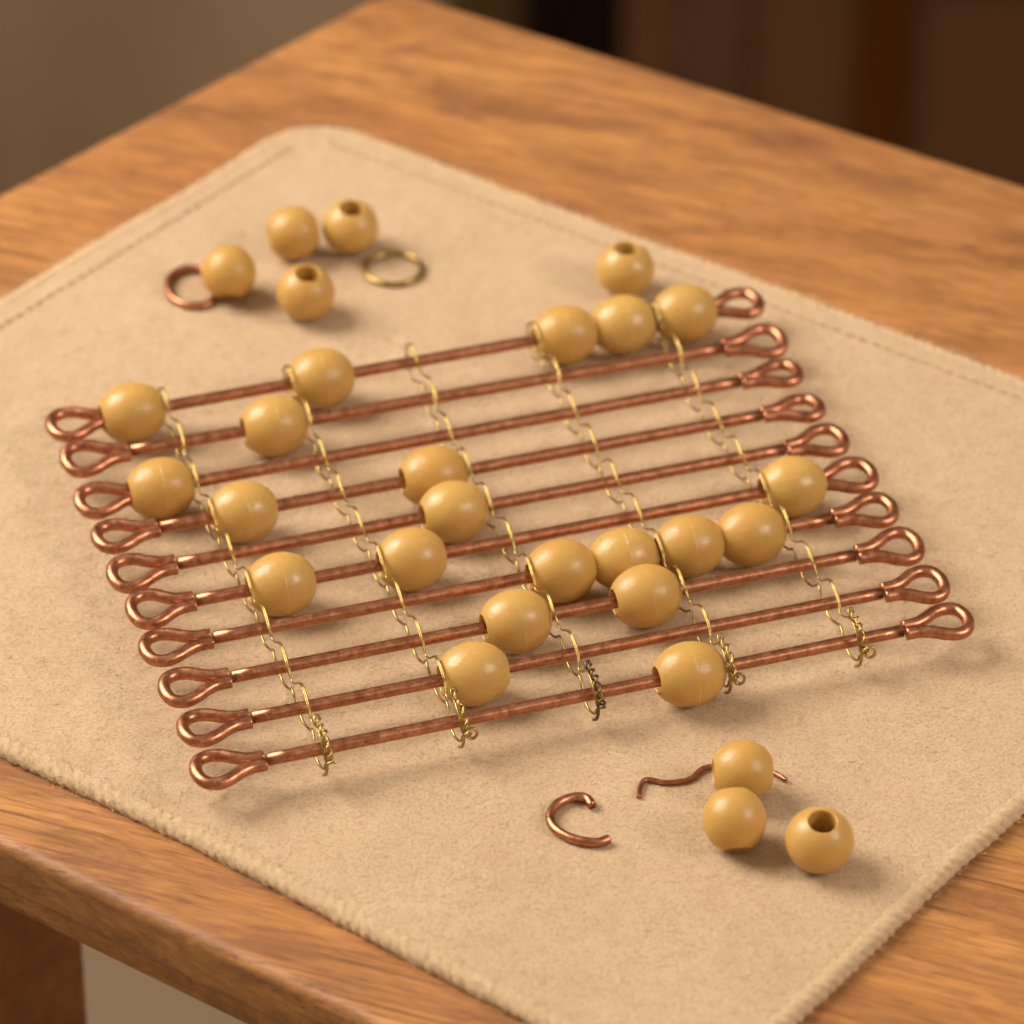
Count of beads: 29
